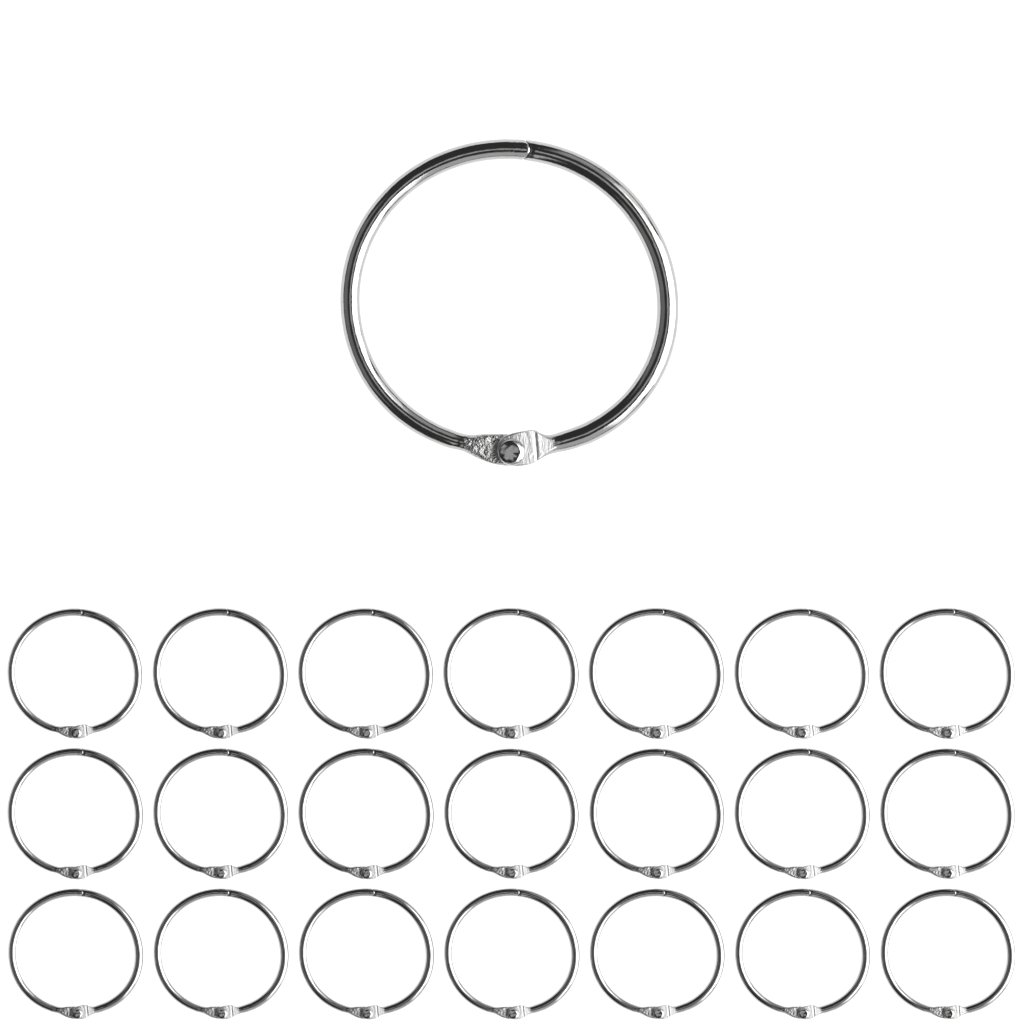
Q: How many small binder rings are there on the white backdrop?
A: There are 21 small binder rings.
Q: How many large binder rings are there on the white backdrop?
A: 1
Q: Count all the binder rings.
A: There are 22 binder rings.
